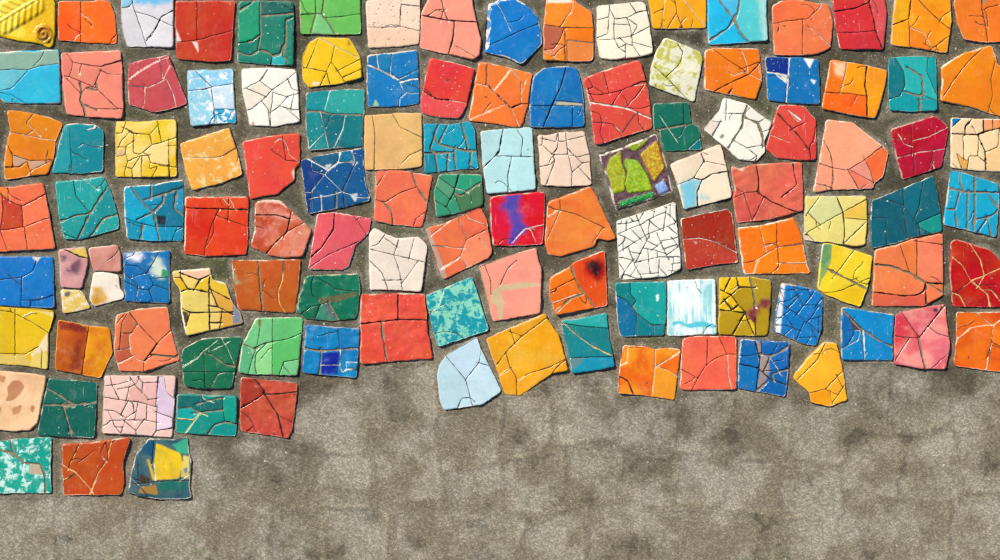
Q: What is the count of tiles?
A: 116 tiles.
